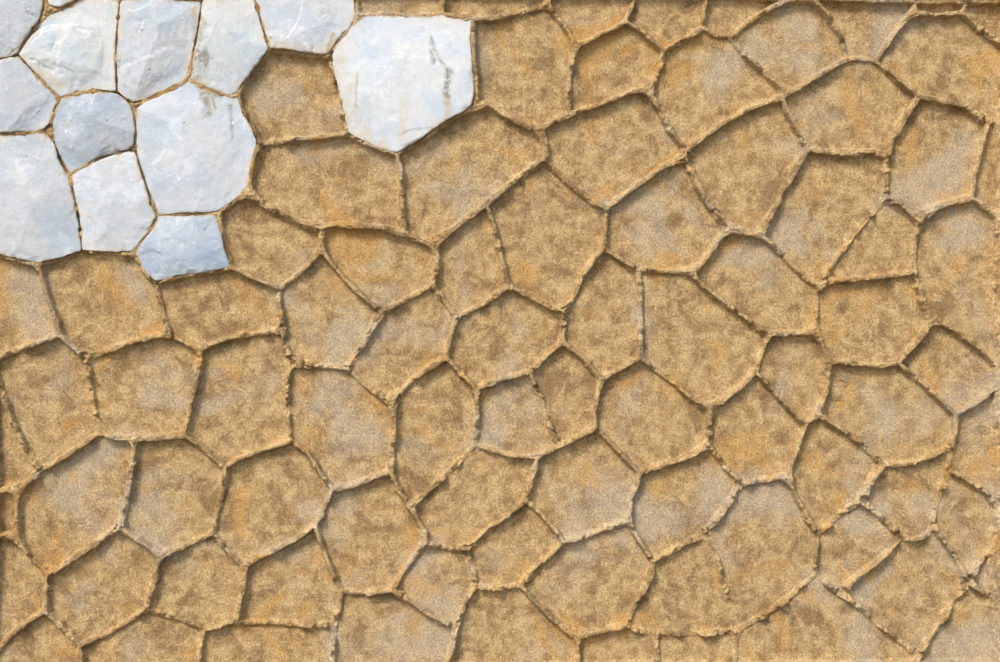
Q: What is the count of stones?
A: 13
